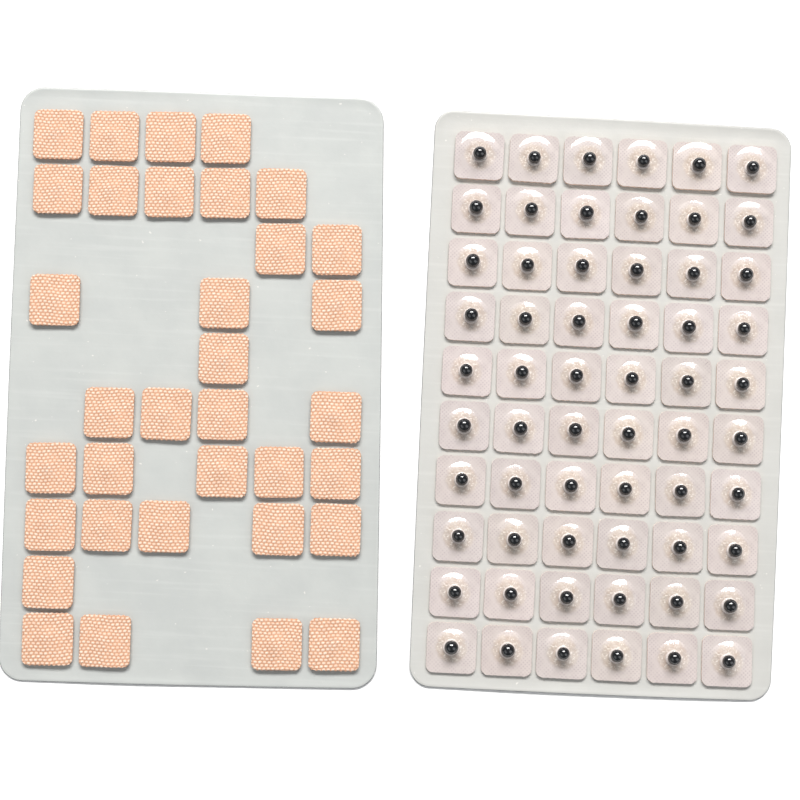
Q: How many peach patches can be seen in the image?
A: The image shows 34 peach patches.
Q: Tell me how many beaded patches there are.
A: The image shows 60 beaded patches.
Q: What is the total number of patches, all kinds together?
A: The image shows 94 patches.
